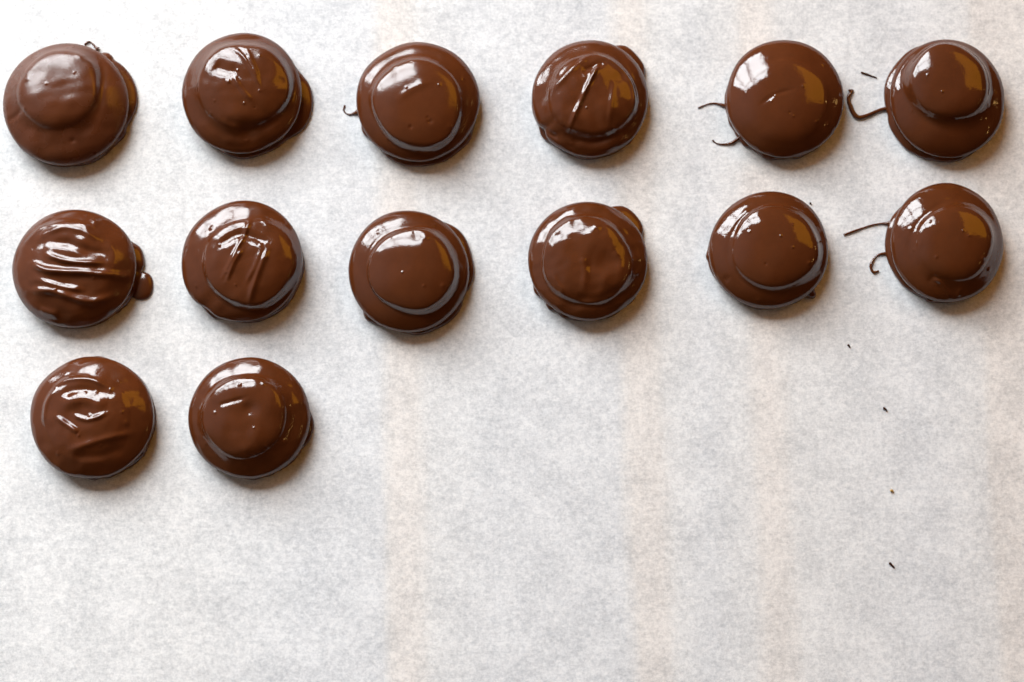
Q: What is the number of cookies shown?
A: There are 14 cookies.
